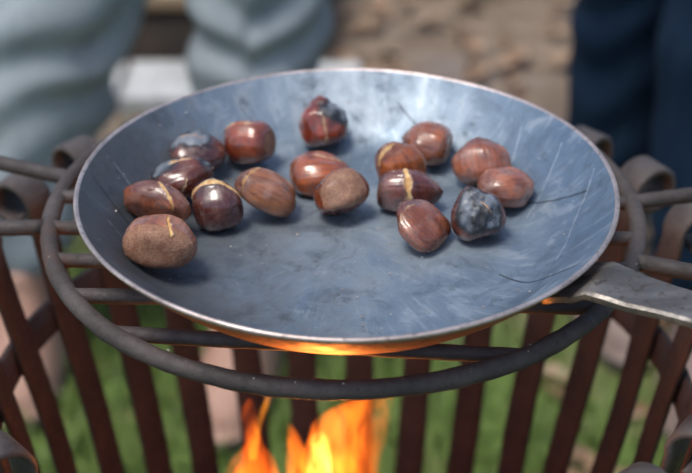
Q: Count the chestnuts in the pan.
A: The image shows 17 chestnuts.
